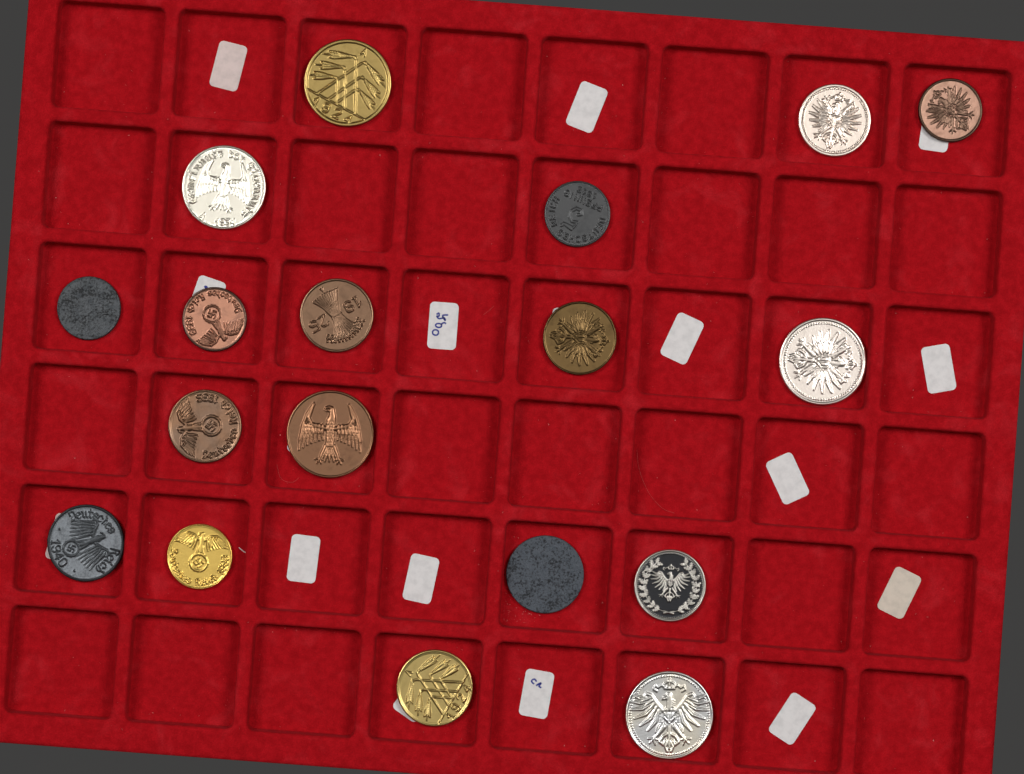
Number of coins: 18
